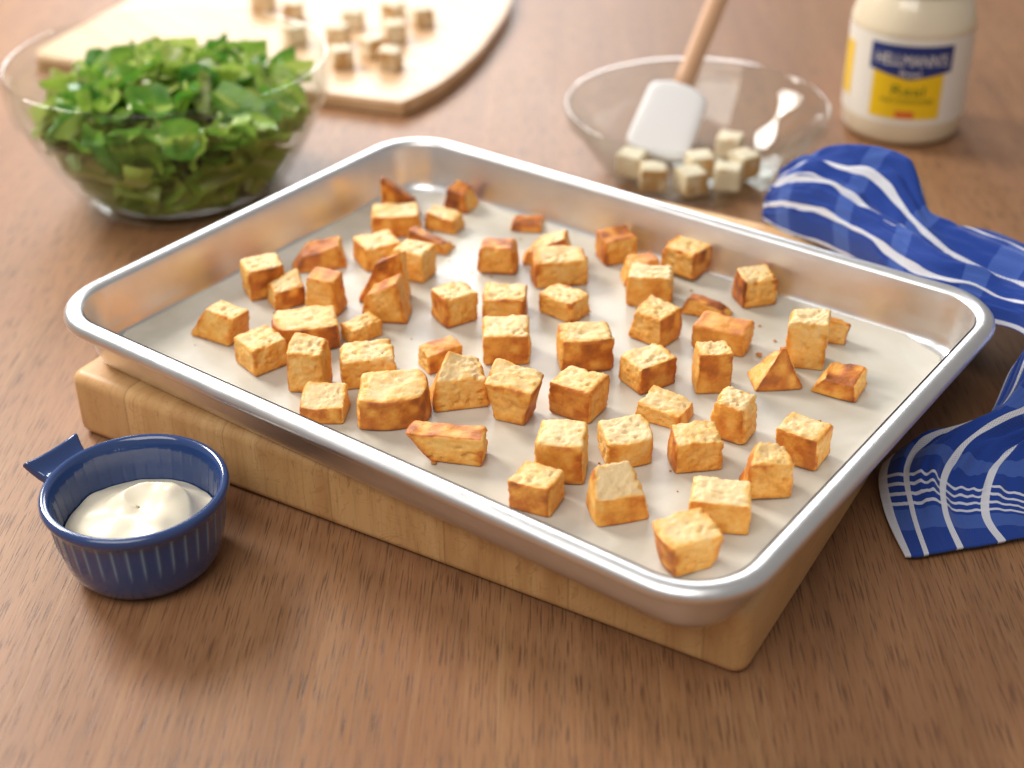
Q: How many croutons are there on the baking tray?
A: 60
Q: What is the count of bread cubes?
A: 18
